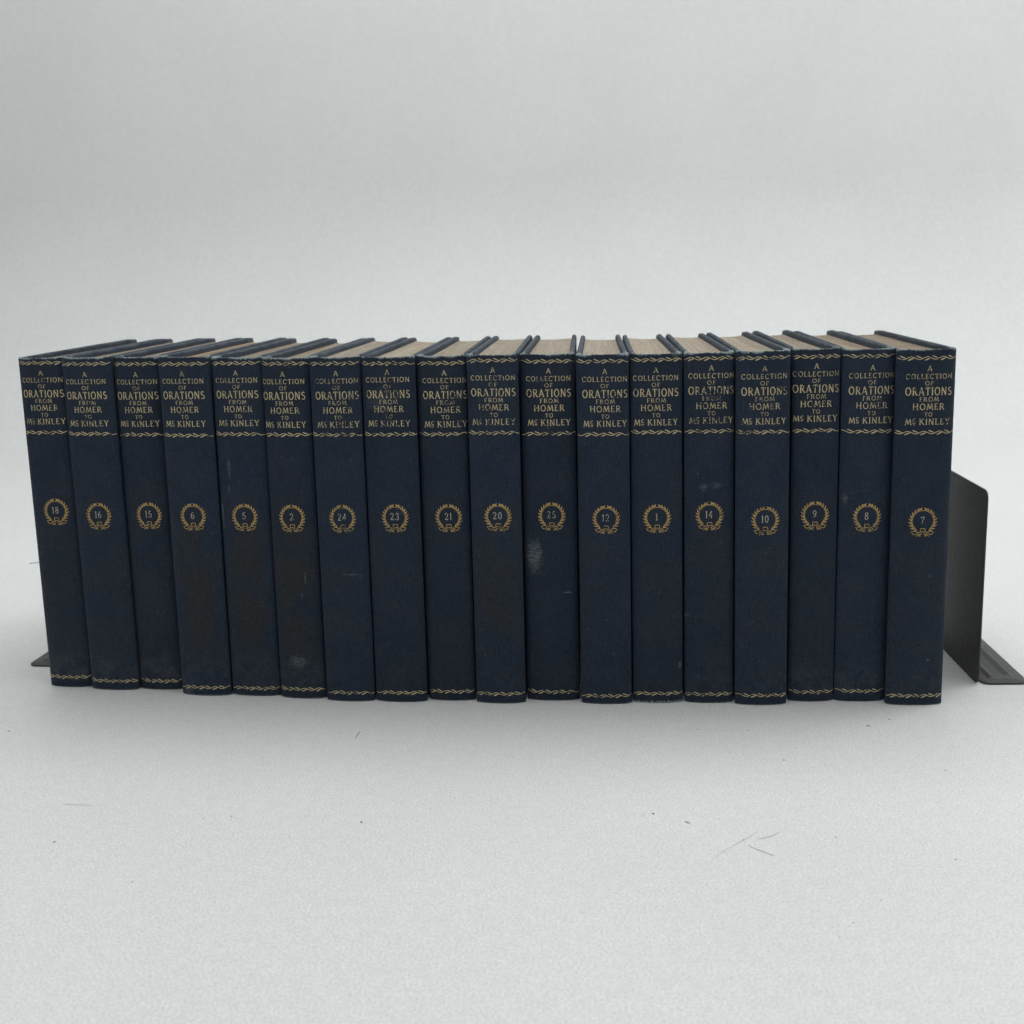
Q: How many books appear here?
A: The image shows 18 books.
